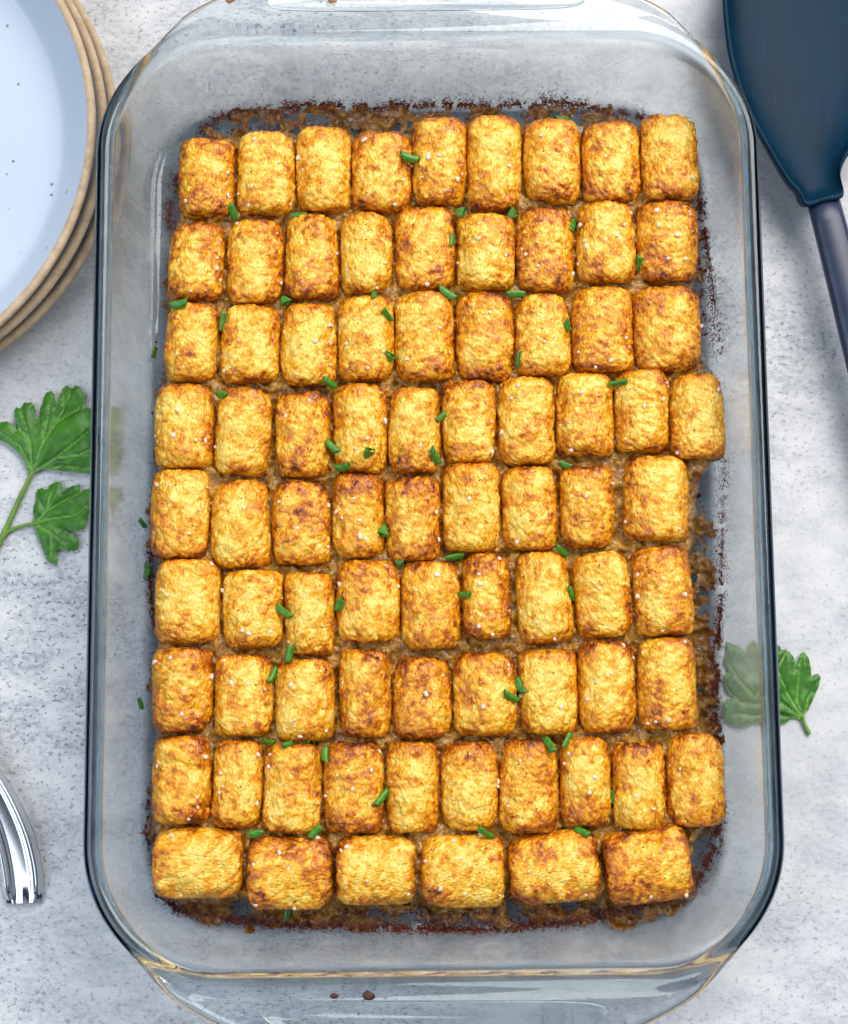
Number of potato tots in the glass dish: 80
